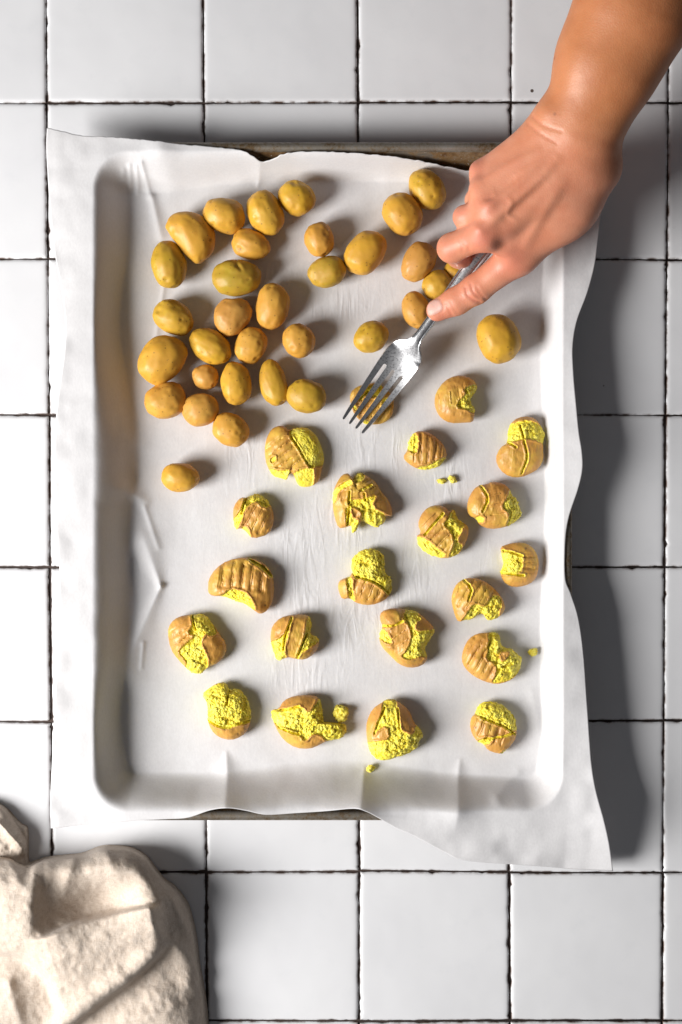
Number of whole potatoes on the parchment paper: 33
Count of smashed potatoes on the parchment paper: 21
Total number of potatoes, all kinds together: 54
